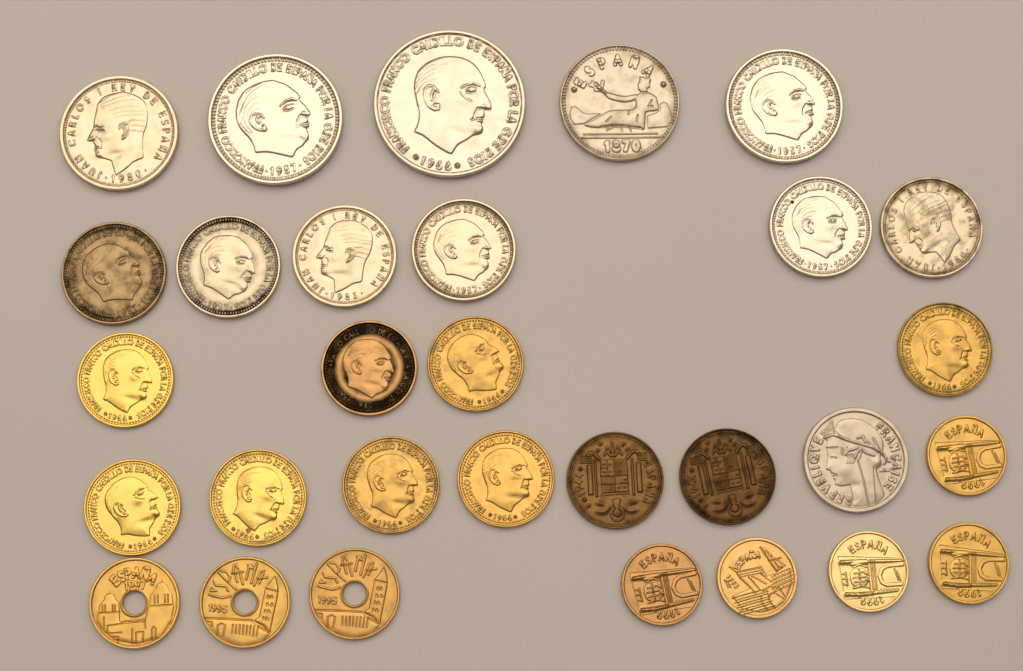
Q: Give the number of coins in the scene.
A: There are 30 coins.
